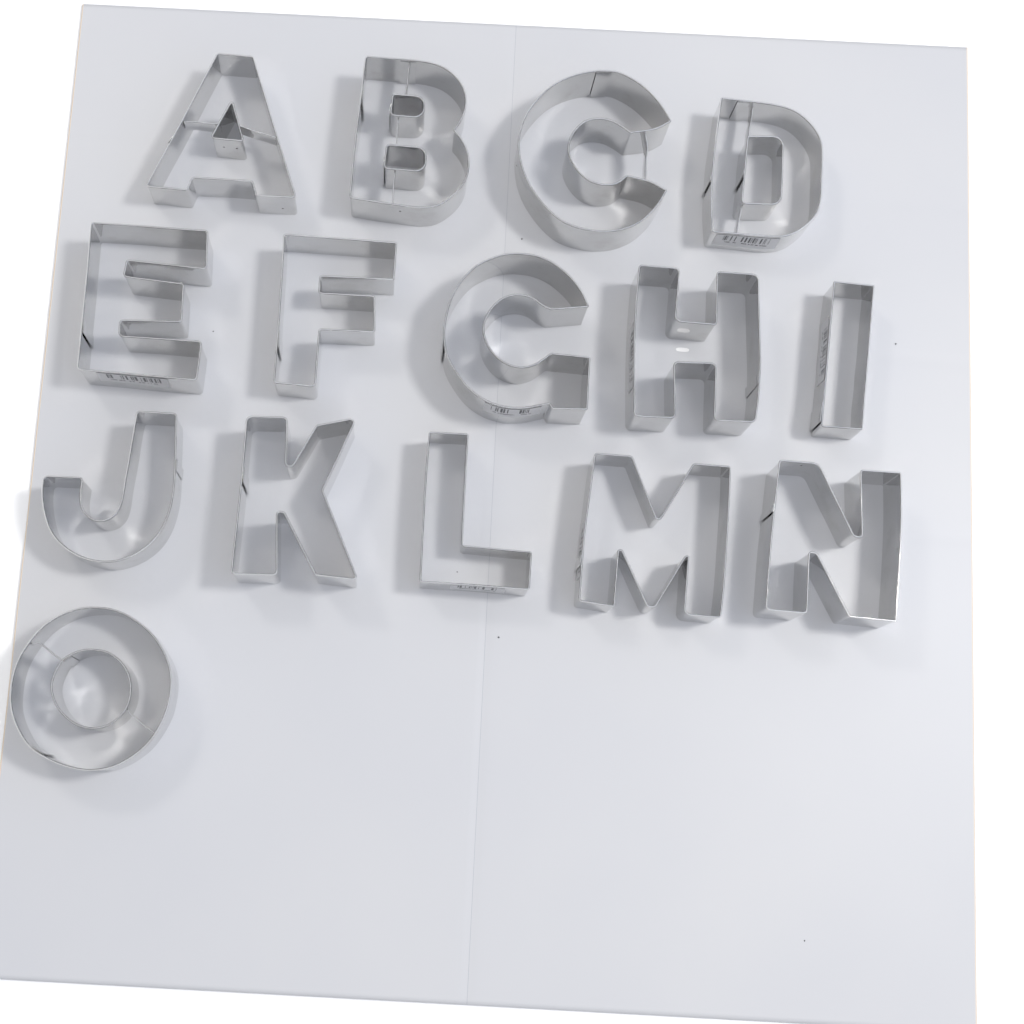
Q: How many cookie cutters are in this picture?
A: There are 15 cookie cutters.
